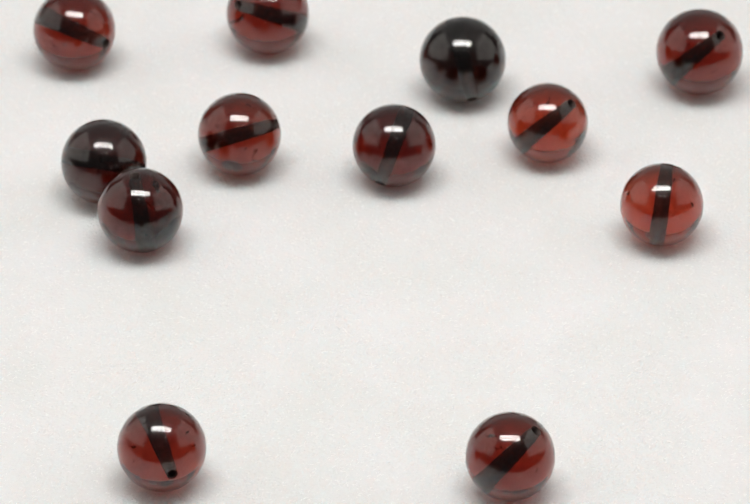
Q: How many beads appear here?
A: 12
